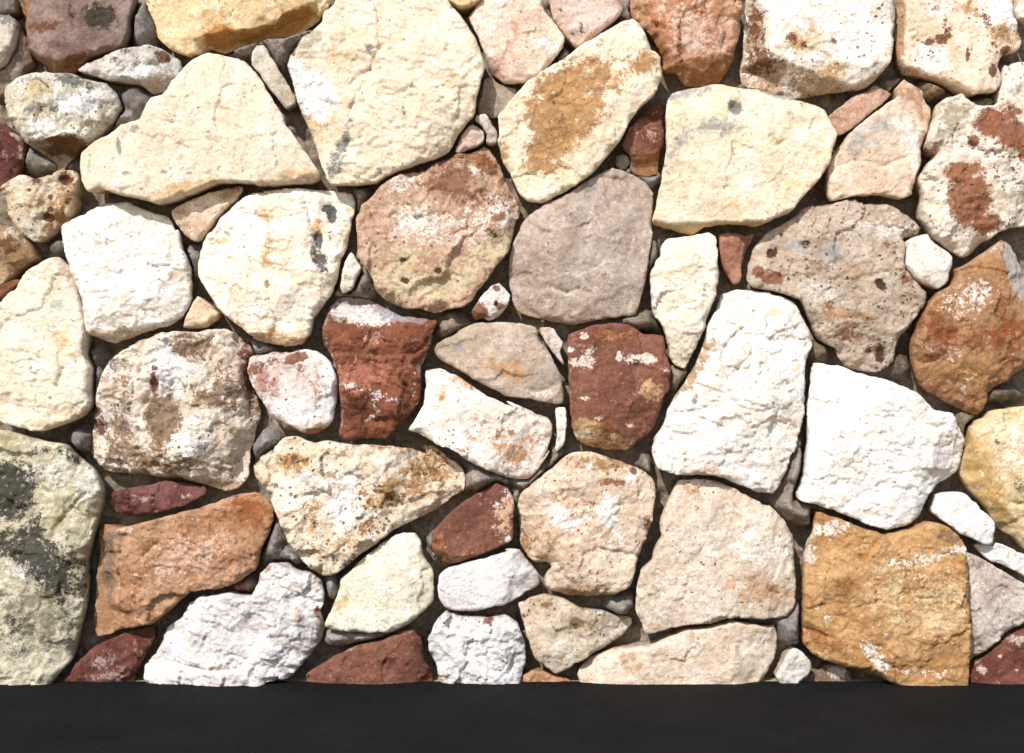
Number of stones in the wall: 80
